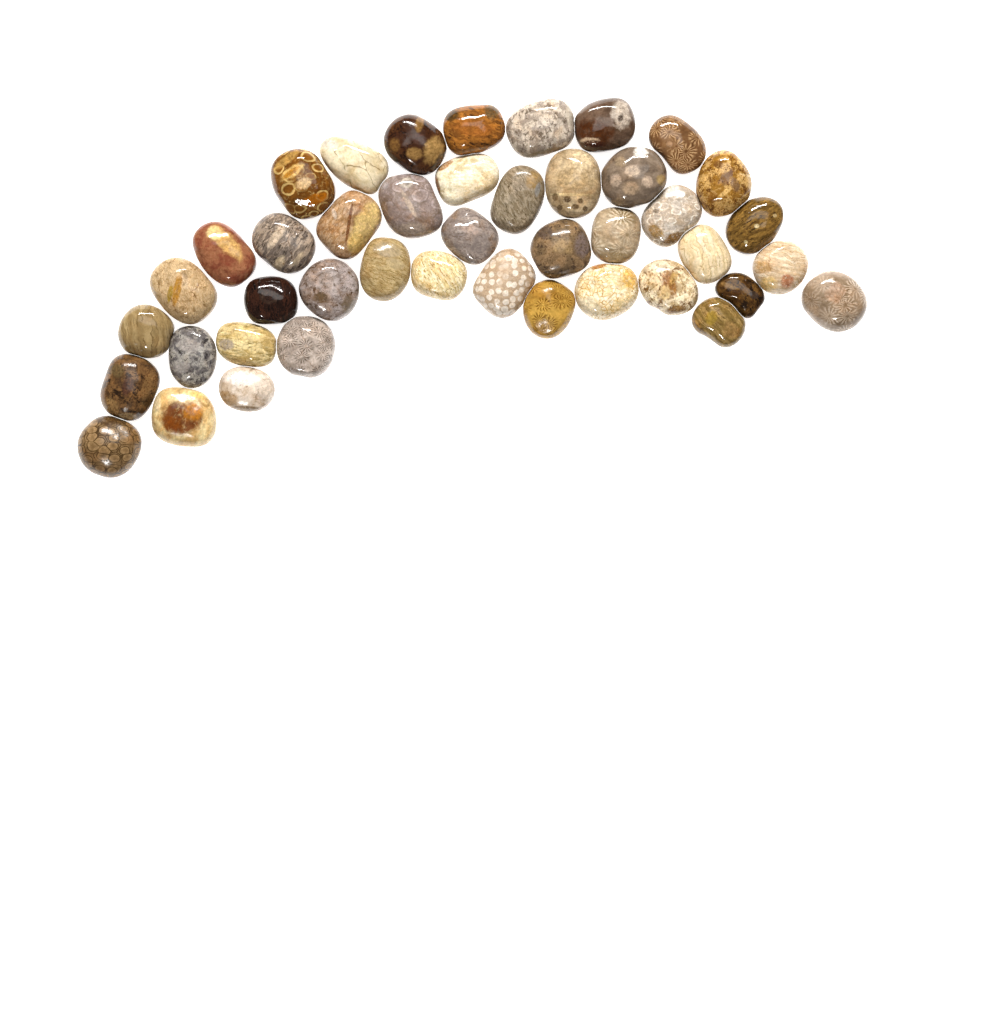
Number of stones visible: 43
